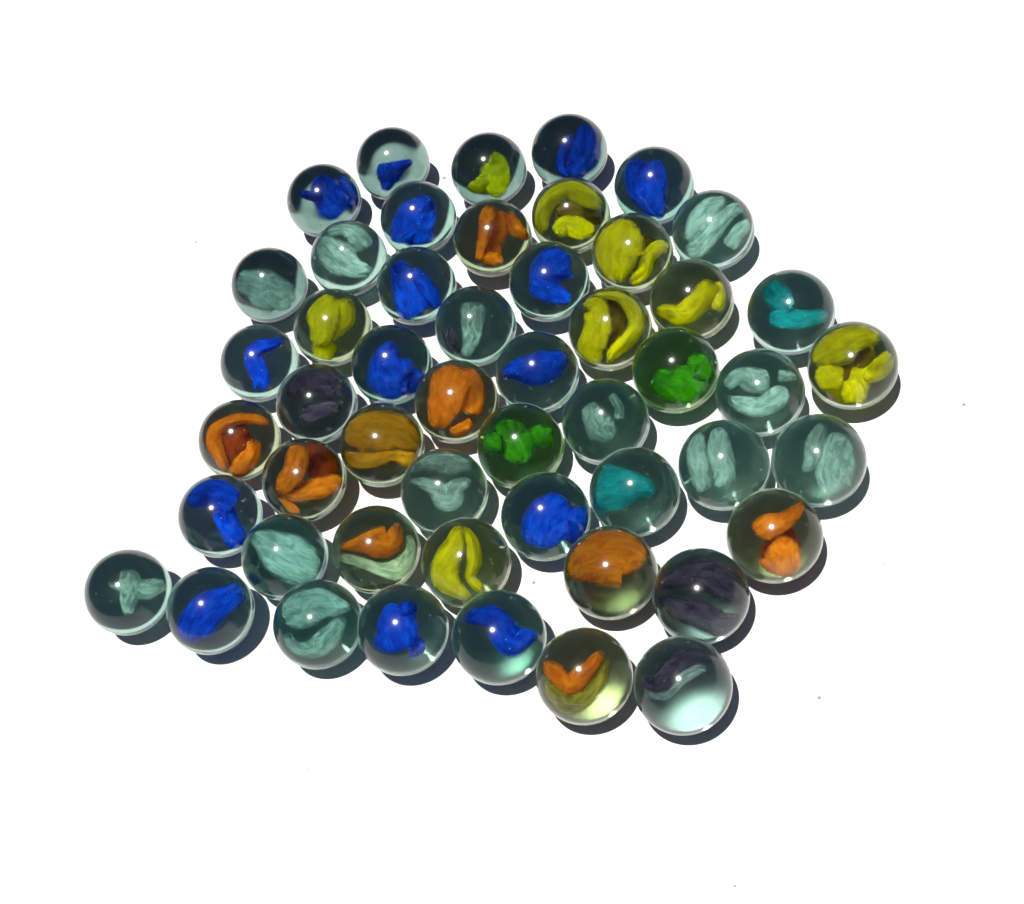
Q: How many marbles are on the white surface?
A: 51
